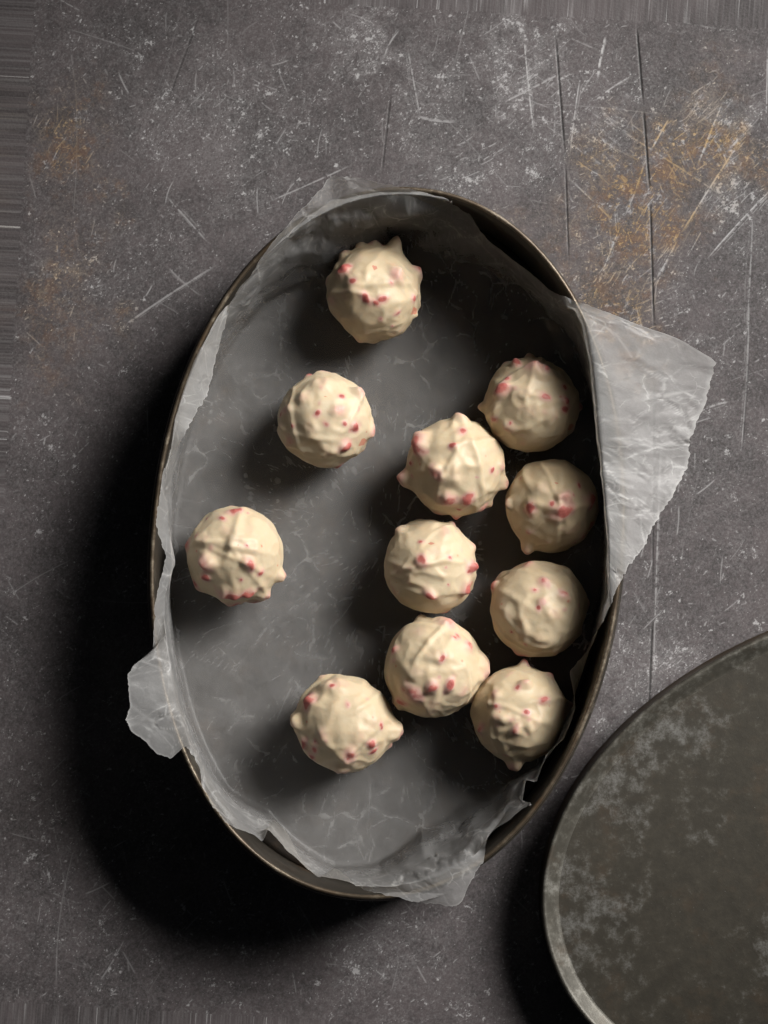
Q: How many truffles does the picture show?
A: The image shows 11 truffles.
